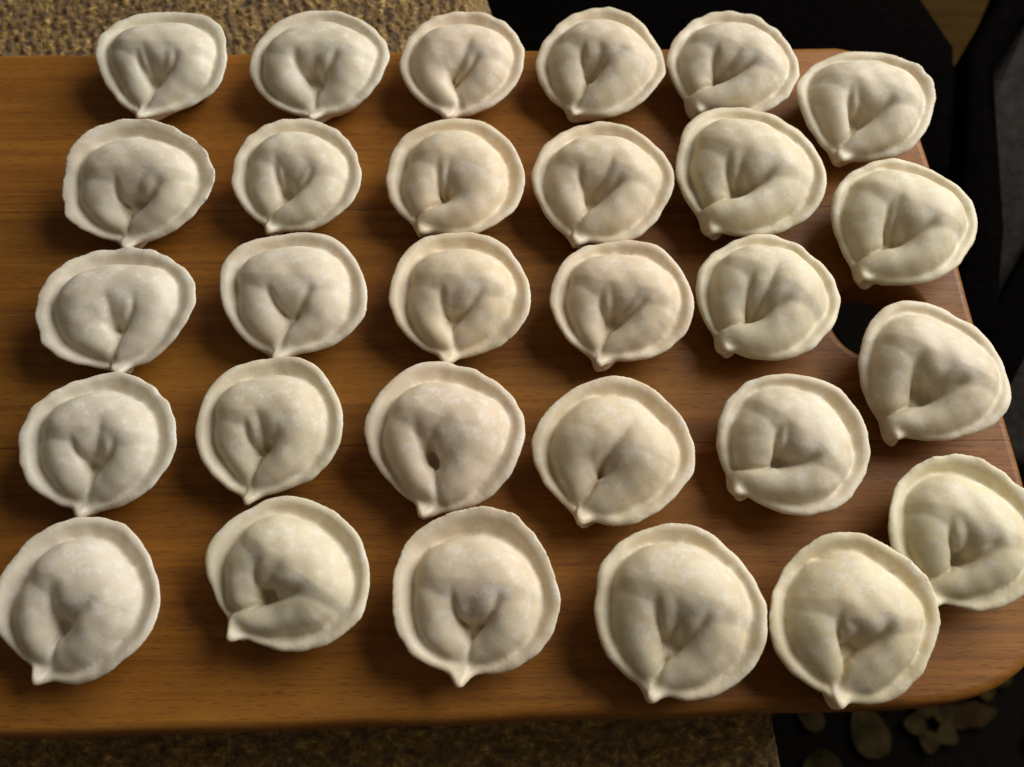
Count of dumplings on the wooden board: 29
